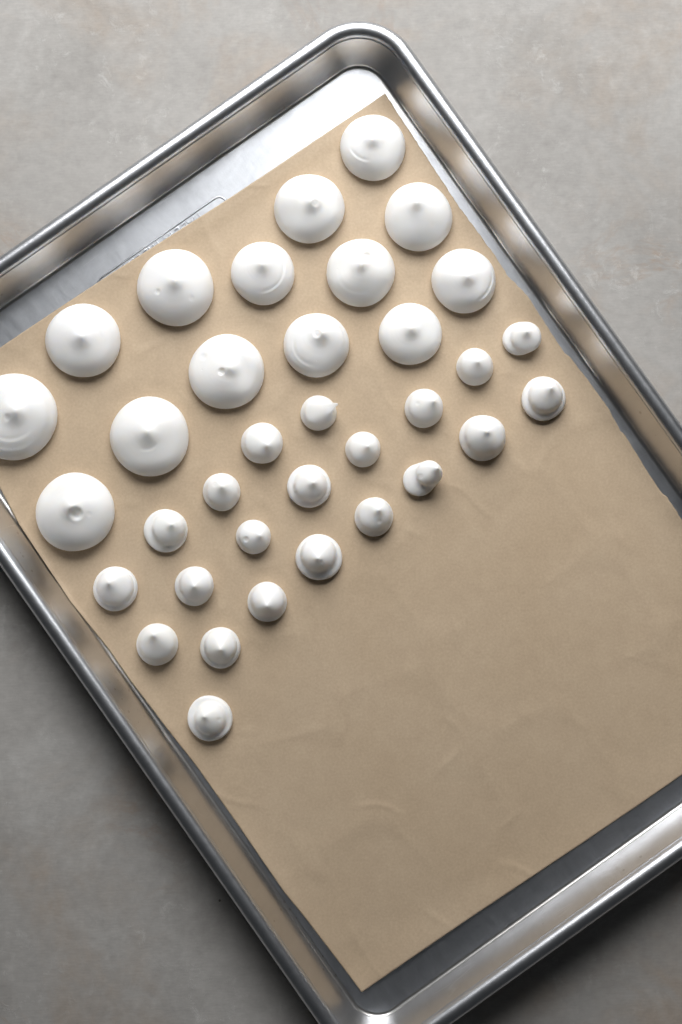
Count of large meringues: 14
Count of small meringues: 21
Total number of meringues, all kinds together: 35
